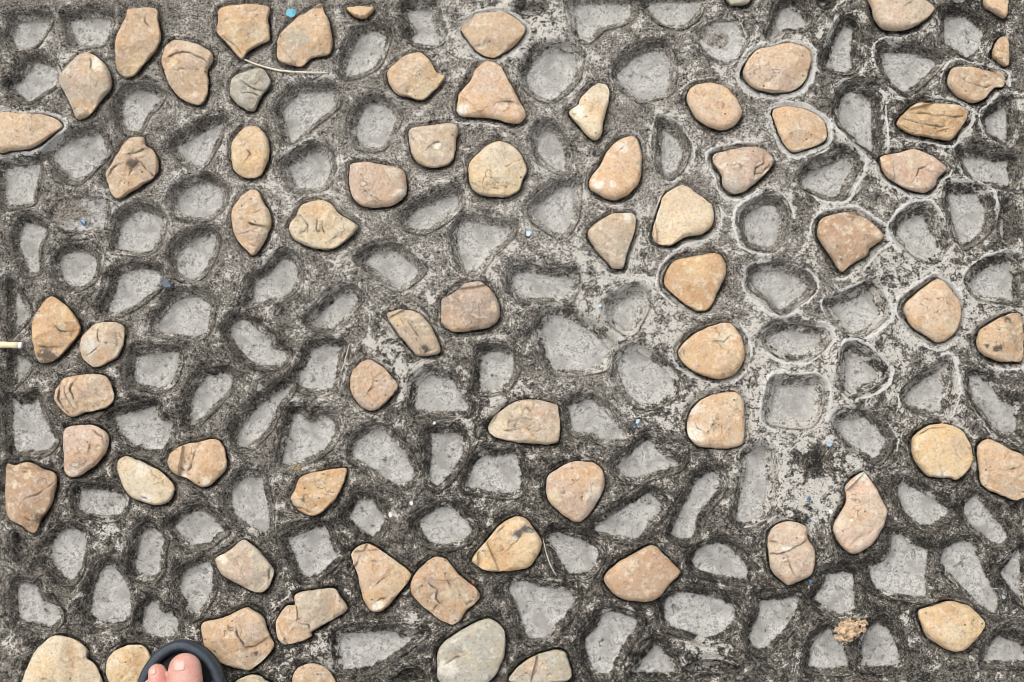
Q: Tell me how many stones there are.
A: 70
